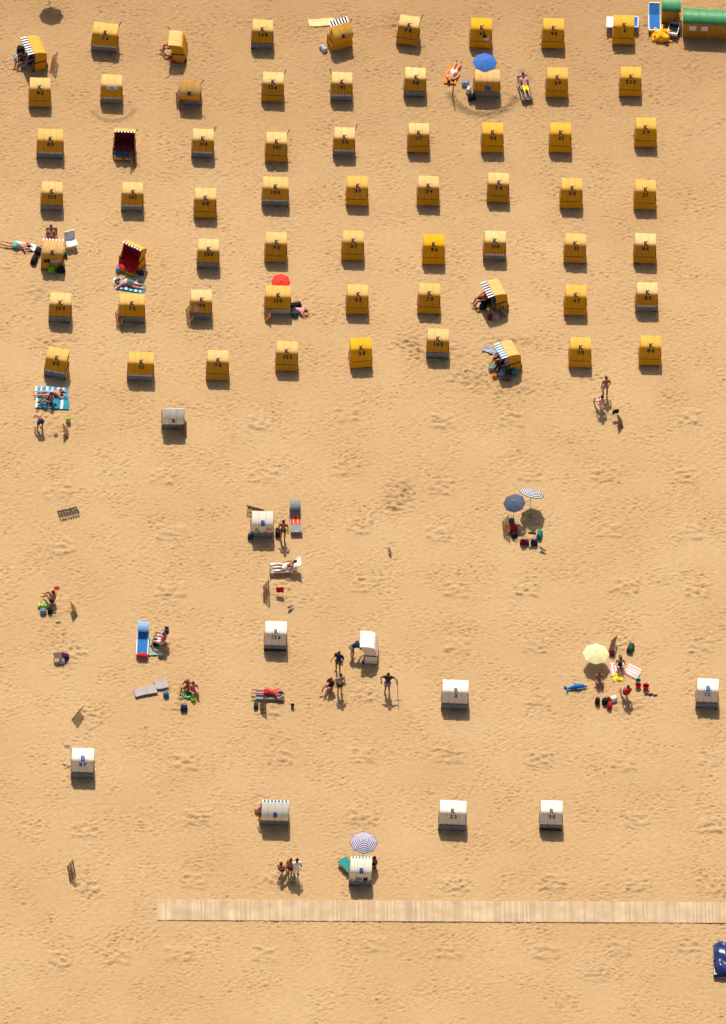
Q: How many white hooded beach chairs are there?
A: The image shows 11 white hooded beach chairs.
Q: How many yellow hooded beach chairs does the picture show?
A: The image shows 63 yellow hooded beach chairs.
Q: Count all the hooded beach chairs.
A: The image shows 74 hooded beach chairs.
